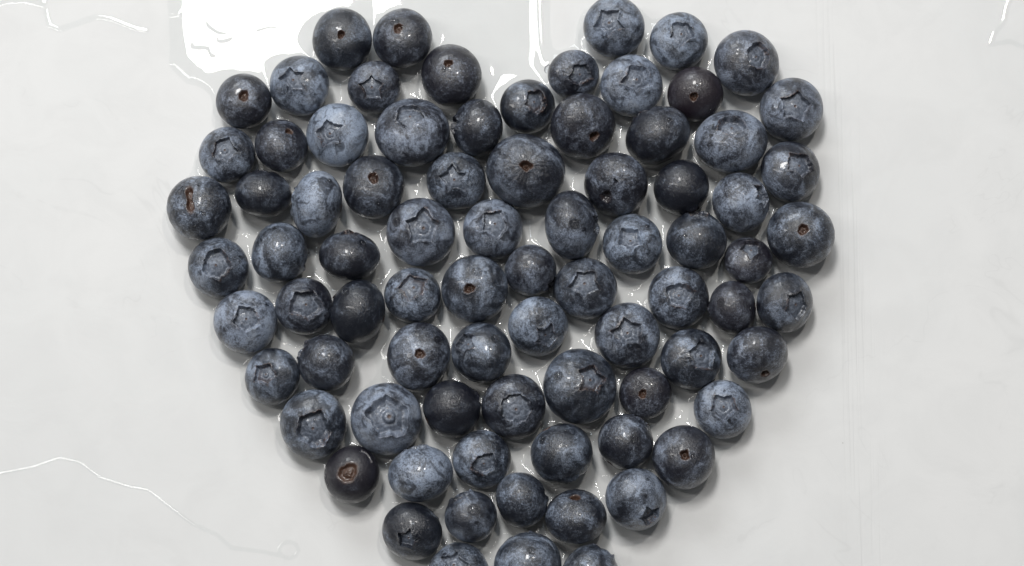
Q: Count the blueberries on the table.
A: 81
